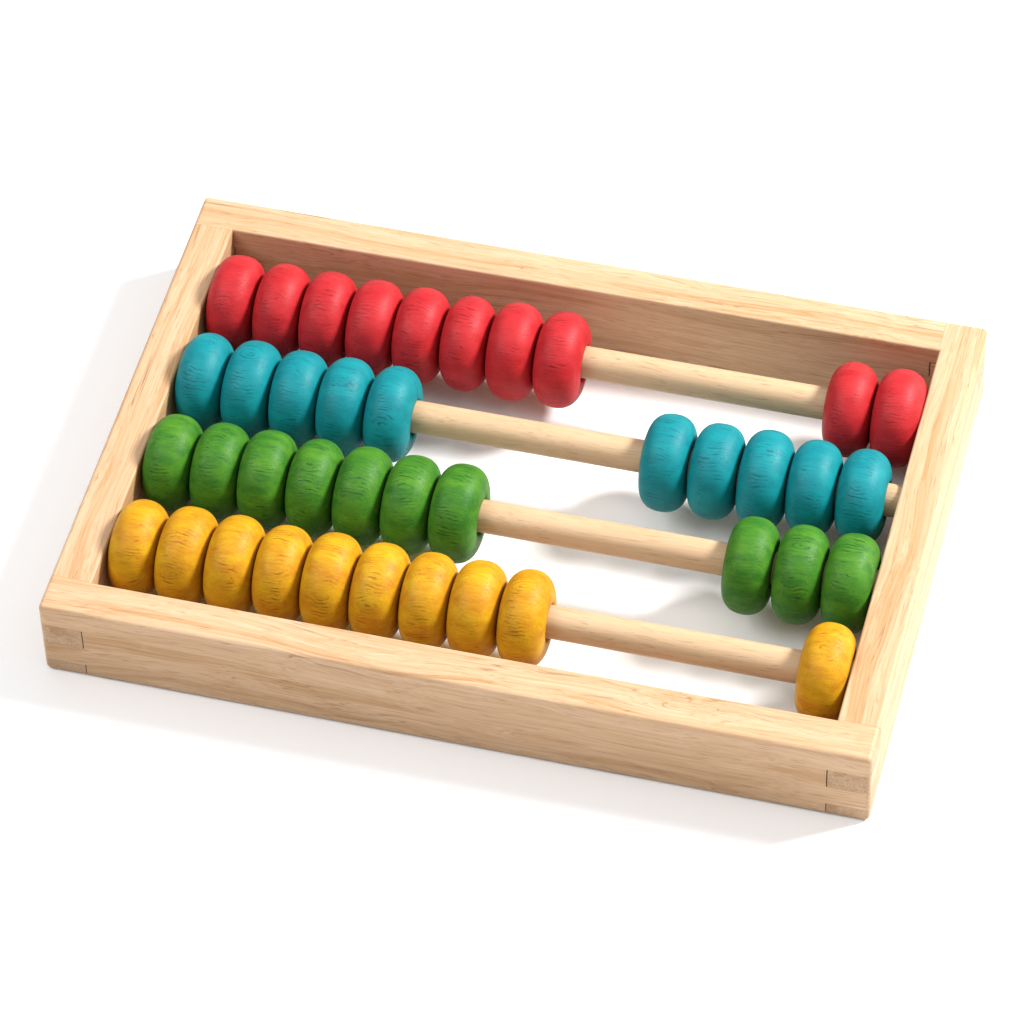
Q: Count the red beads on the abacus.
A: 10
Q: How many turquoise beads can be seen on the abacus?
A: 10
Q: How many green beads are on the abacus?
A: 10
